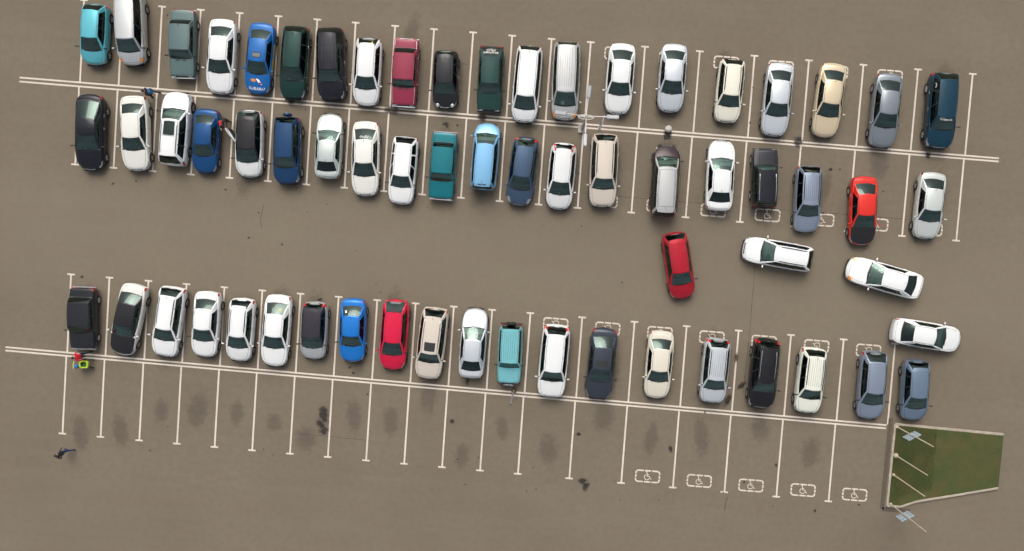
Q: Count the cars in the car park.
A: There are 64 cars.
